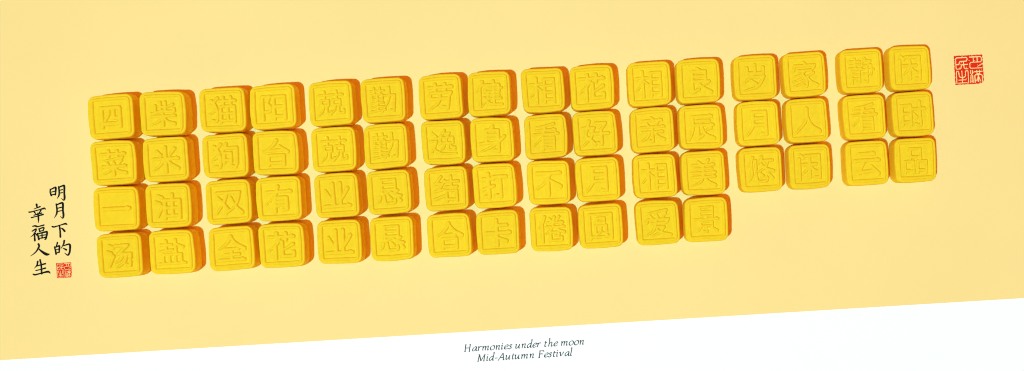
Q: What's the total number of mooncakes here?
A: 60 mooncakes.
